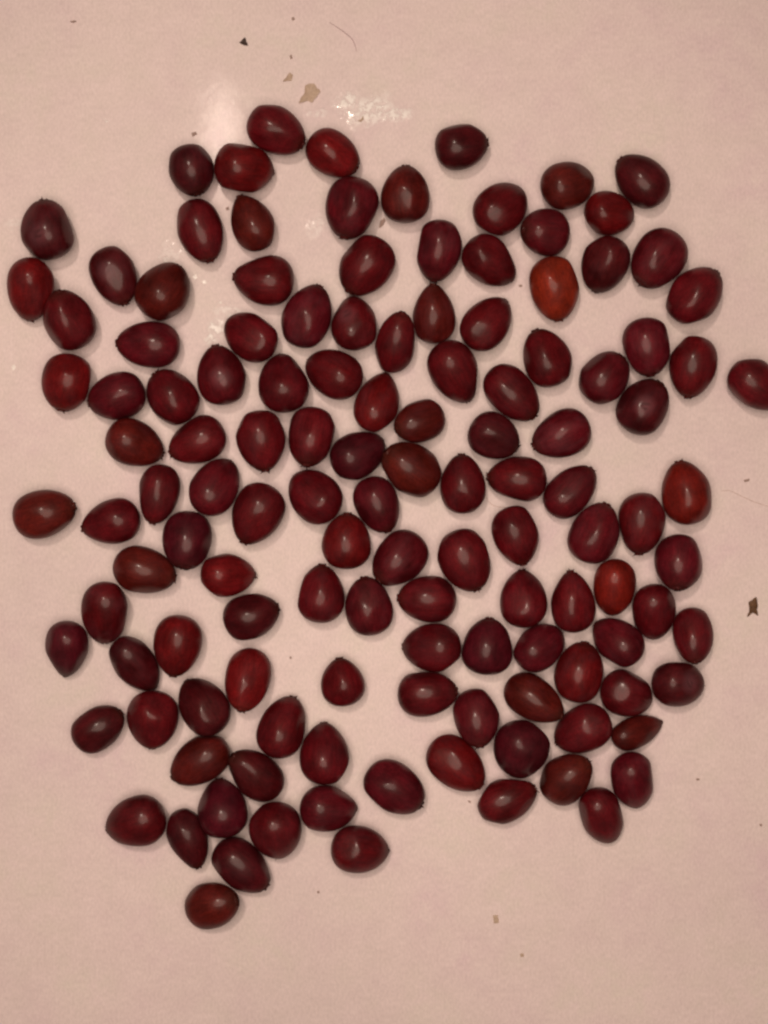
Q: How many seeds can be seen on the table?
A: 128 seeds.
